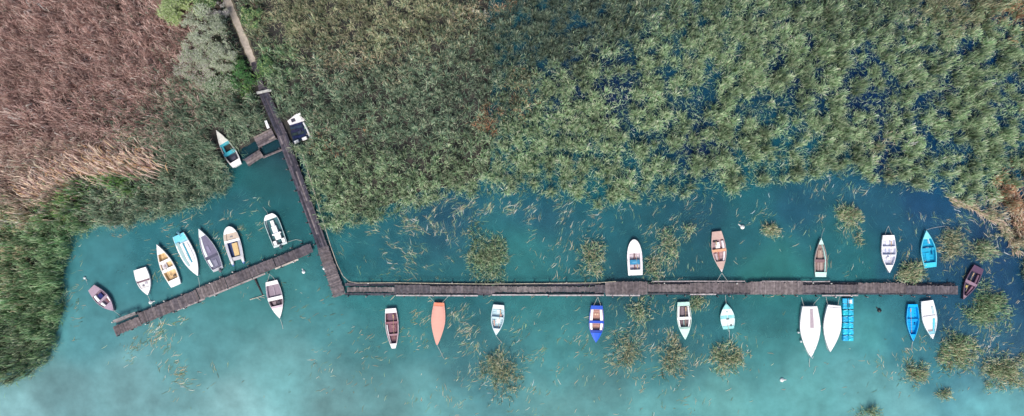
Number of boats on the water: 25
